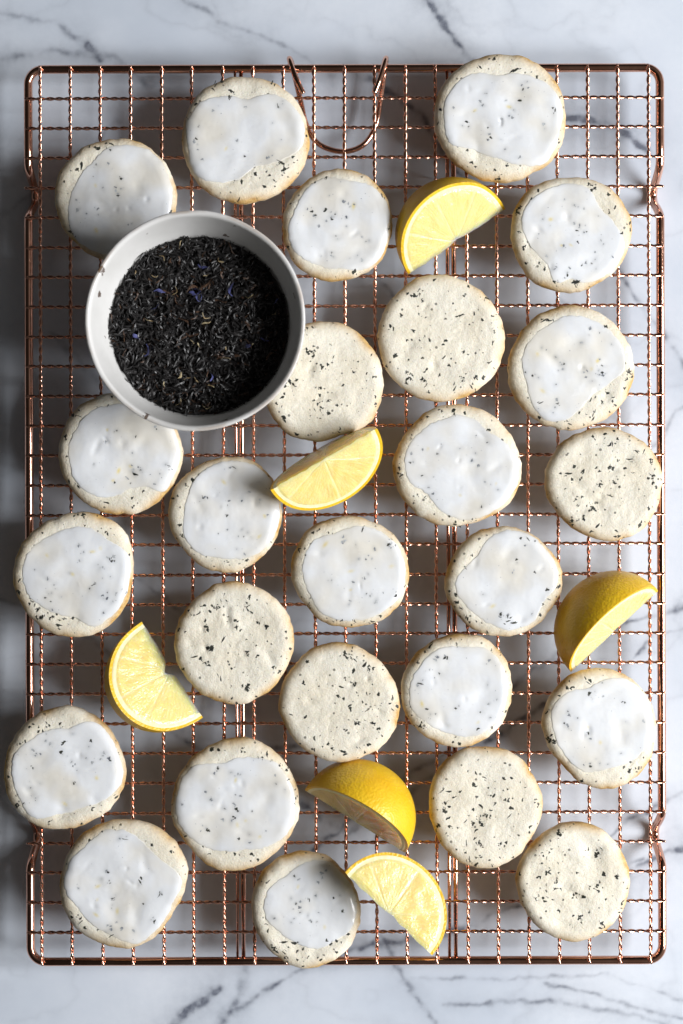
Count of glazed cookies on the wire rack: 18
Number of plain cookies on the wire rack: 7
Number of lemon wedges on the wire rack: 6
